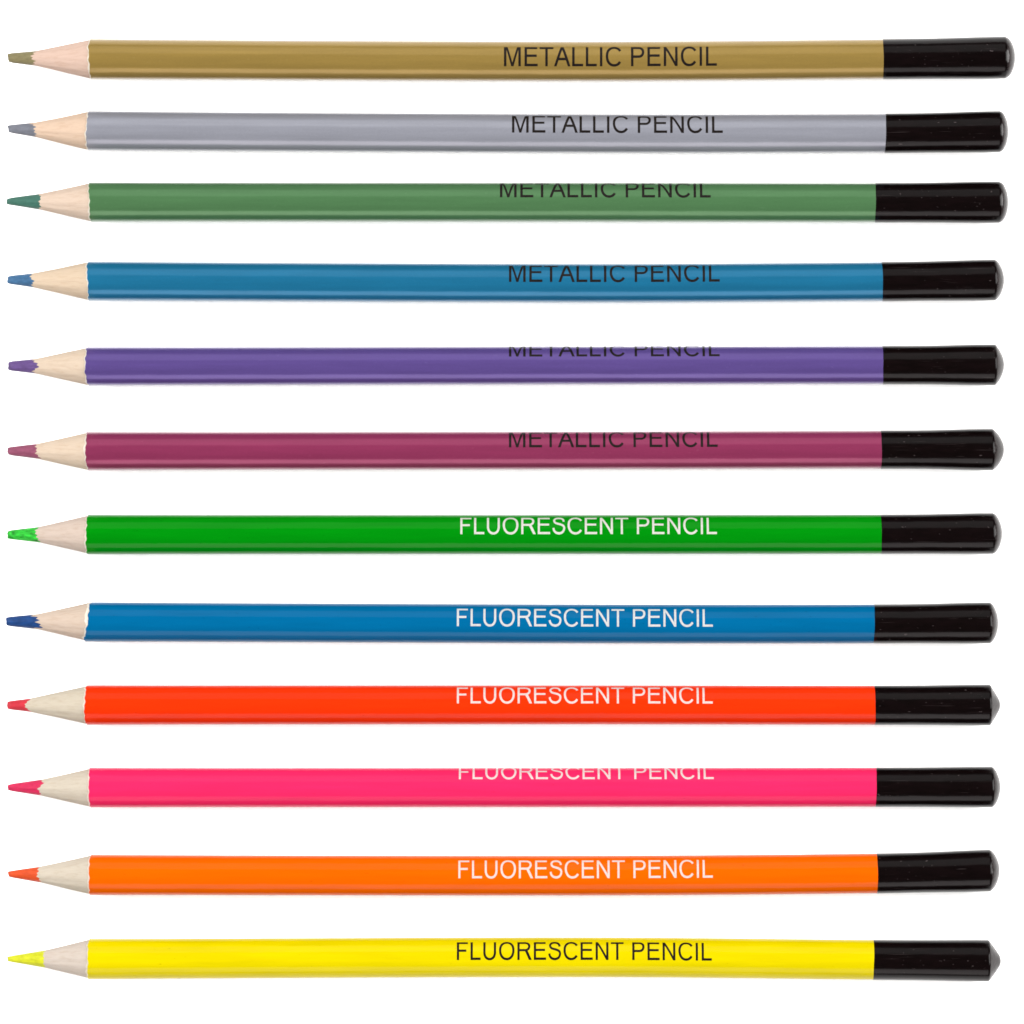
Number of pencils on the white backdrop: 12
